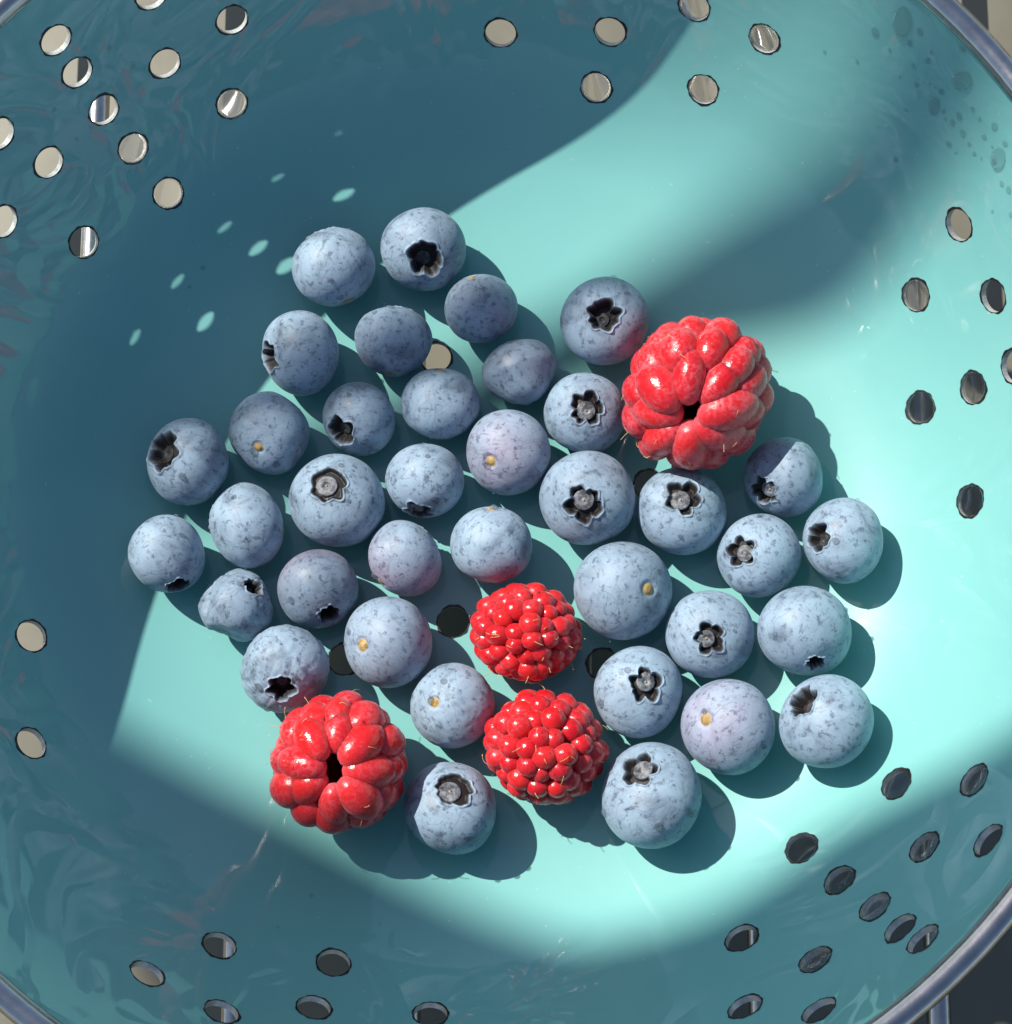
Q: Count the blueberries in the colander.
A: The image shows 37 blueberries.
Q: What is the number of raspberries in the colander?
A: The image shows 4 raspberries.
